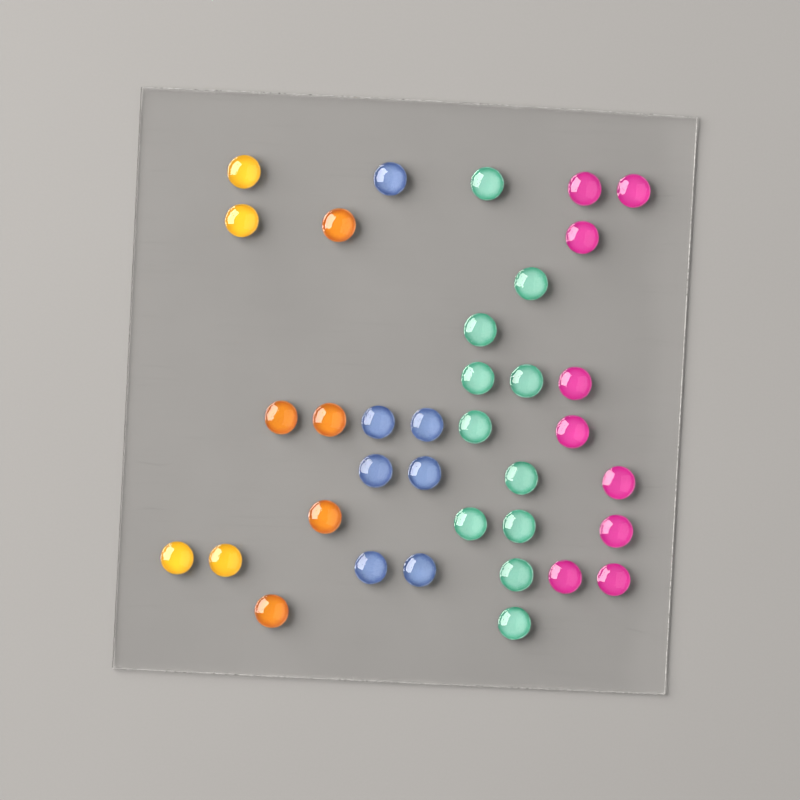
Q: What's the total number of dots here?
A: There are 36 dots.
